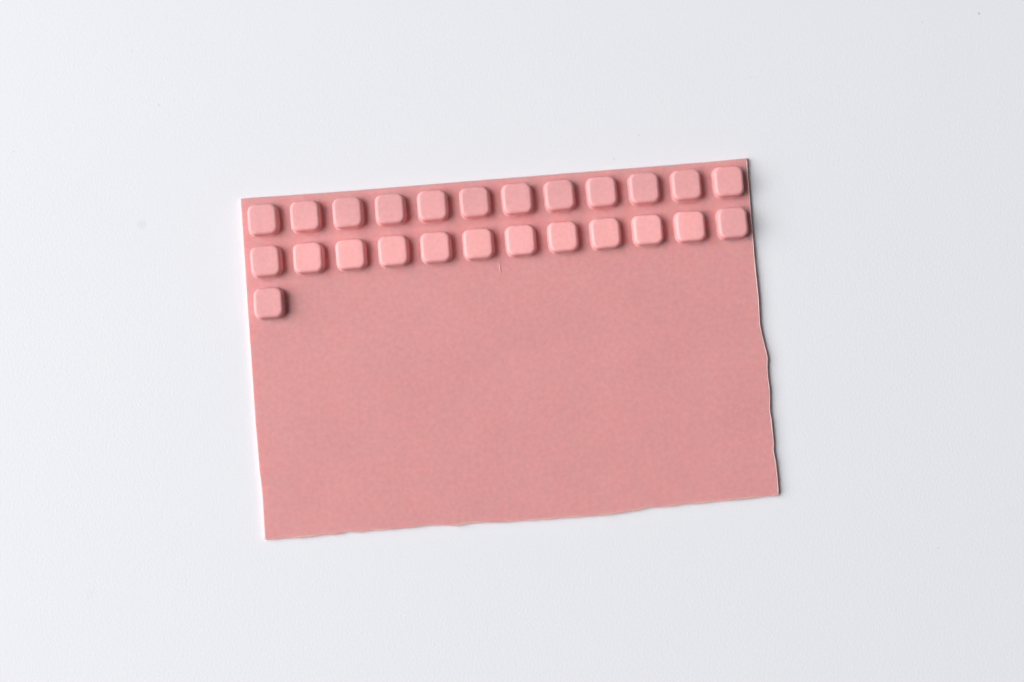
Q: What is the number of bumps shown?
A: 25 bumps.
